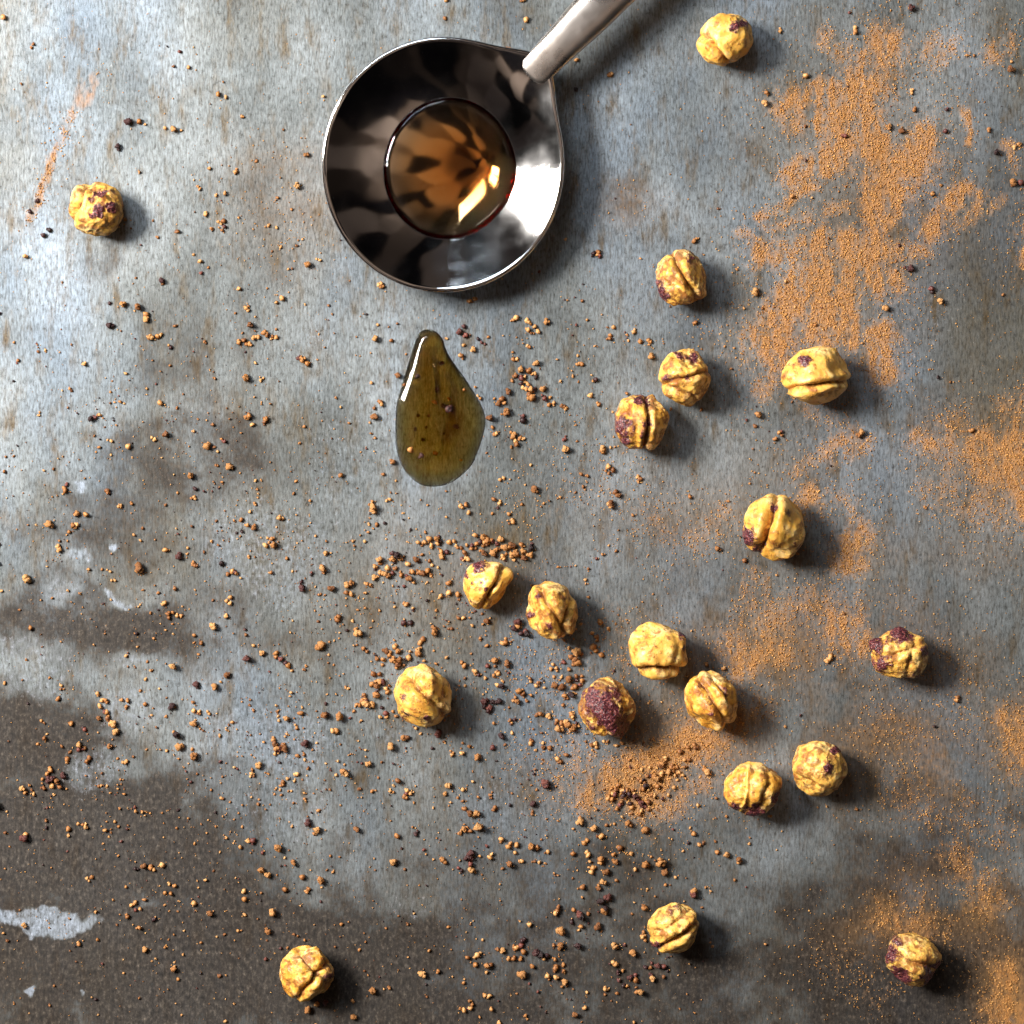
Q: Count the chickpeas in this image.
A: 19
